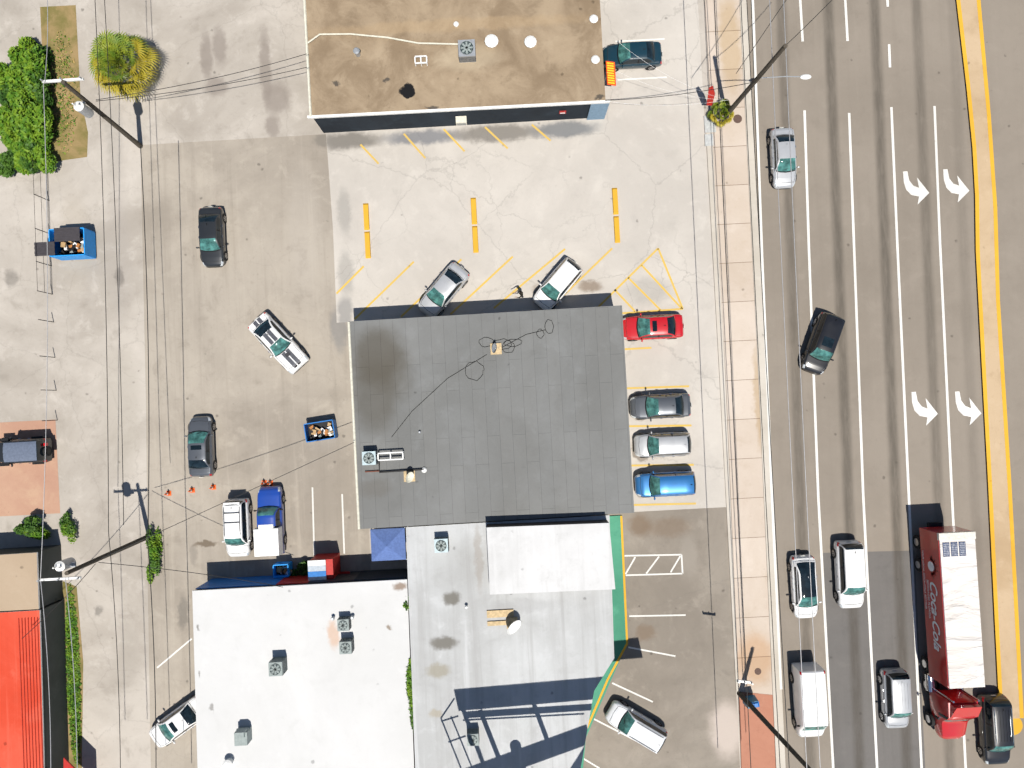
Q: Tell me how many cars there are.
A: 20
